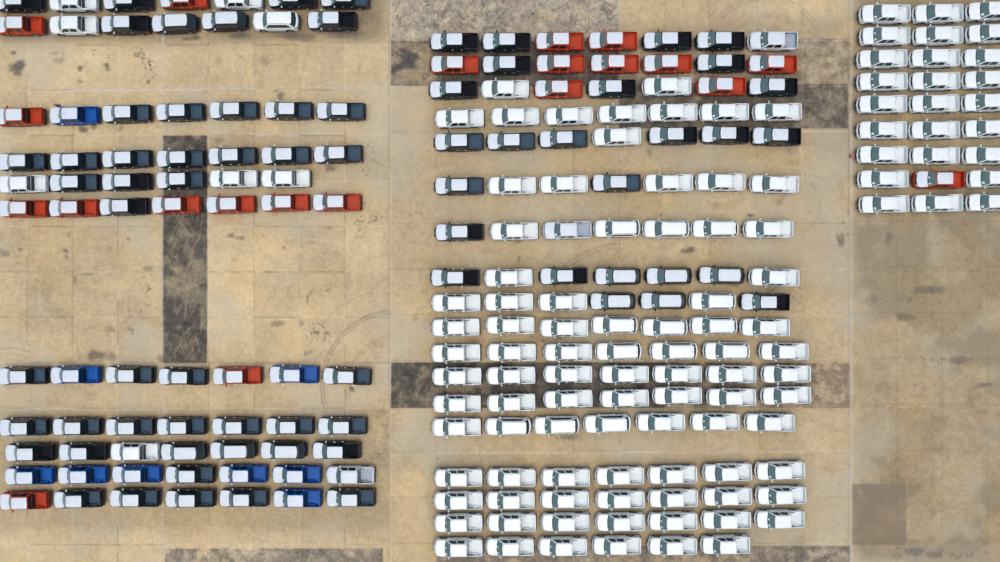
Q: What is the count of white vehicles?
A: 125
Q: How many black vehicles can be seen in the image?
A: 73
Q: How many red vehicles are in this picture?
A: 21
